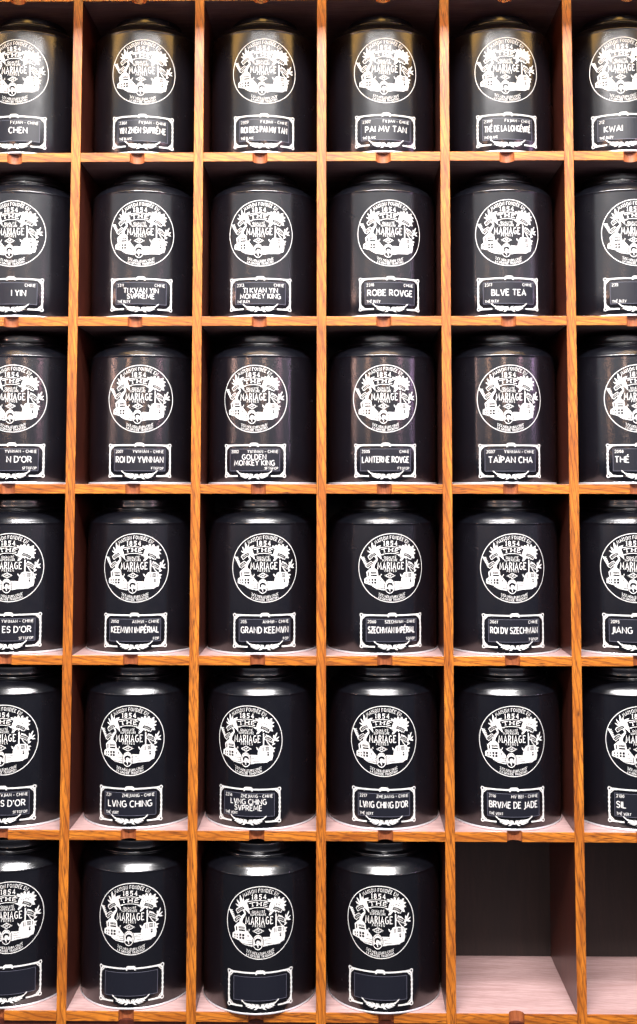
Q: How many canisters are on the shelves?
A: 34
